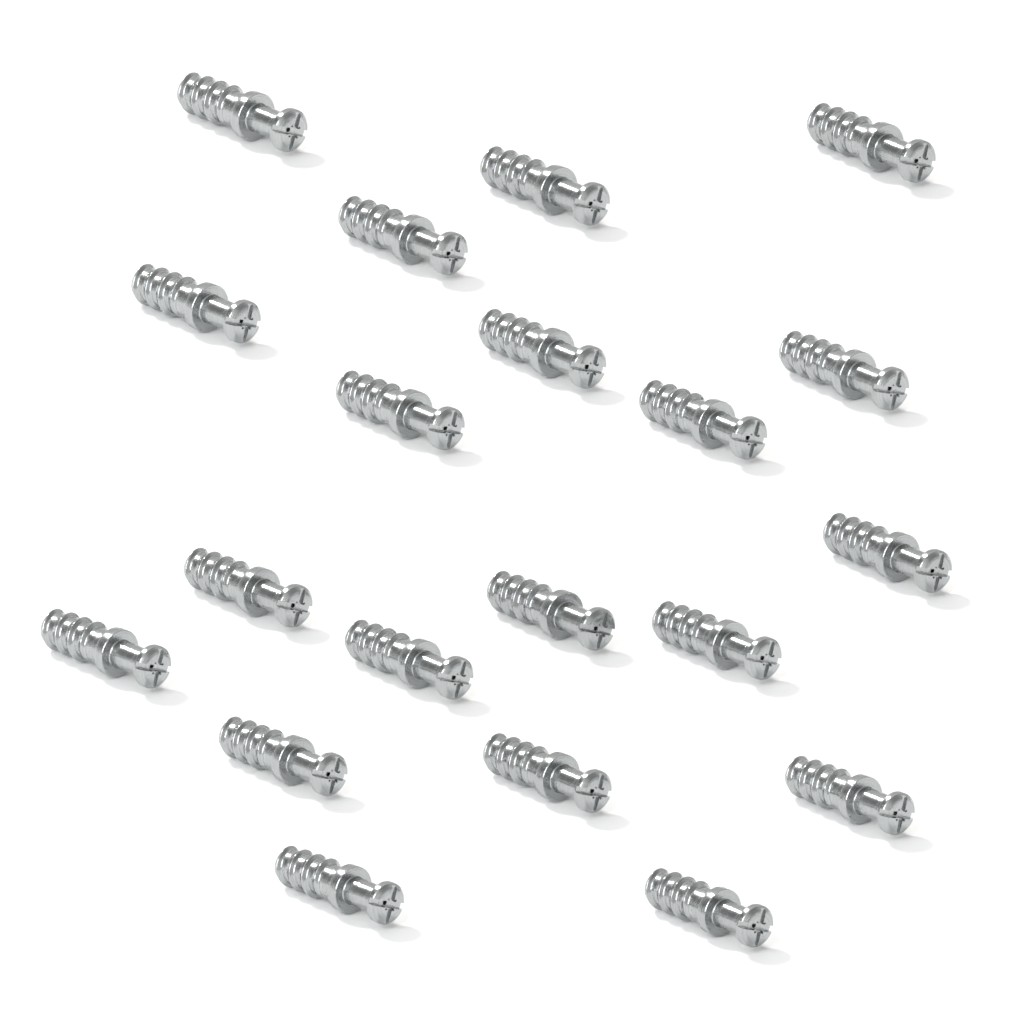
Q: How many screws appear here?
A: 20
